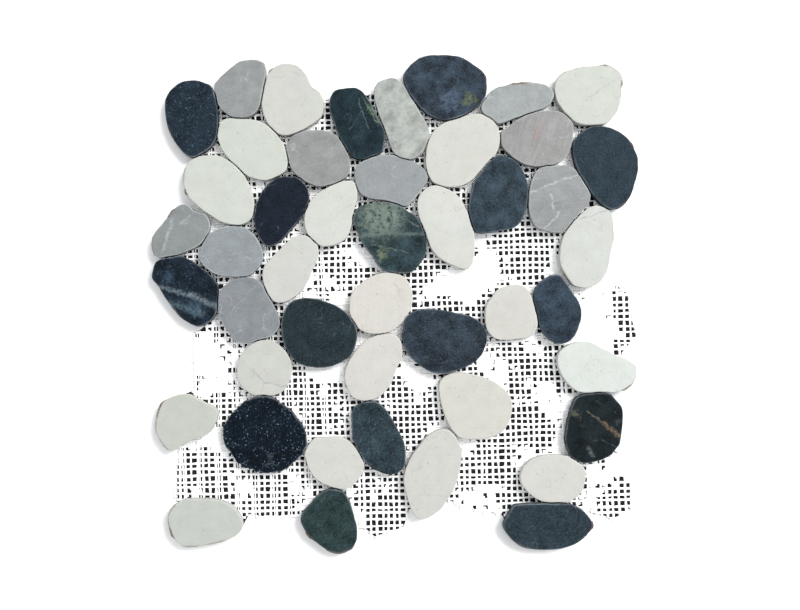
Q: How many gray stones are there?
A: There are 10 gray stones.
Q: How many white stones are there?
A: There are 20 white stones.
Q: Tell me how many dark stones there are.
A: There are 16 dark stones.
